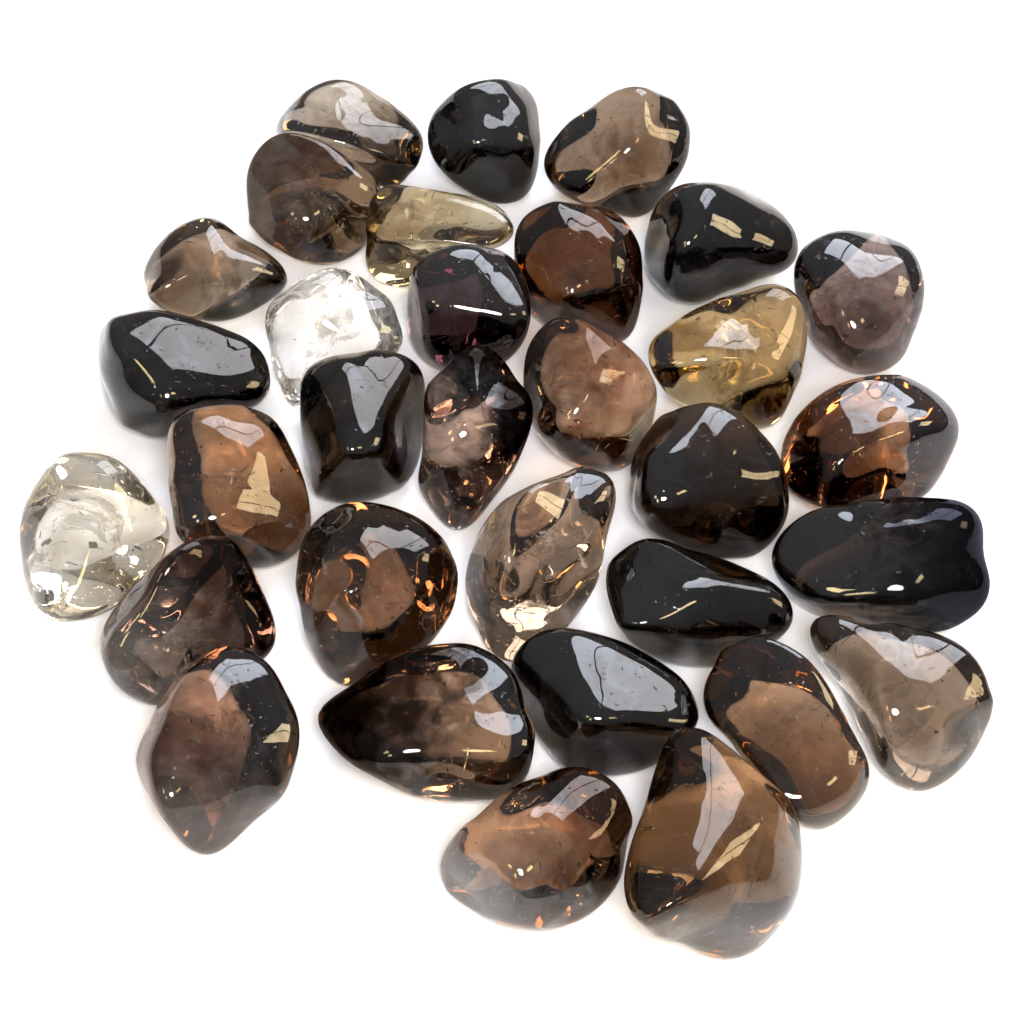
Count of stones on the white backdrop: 32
